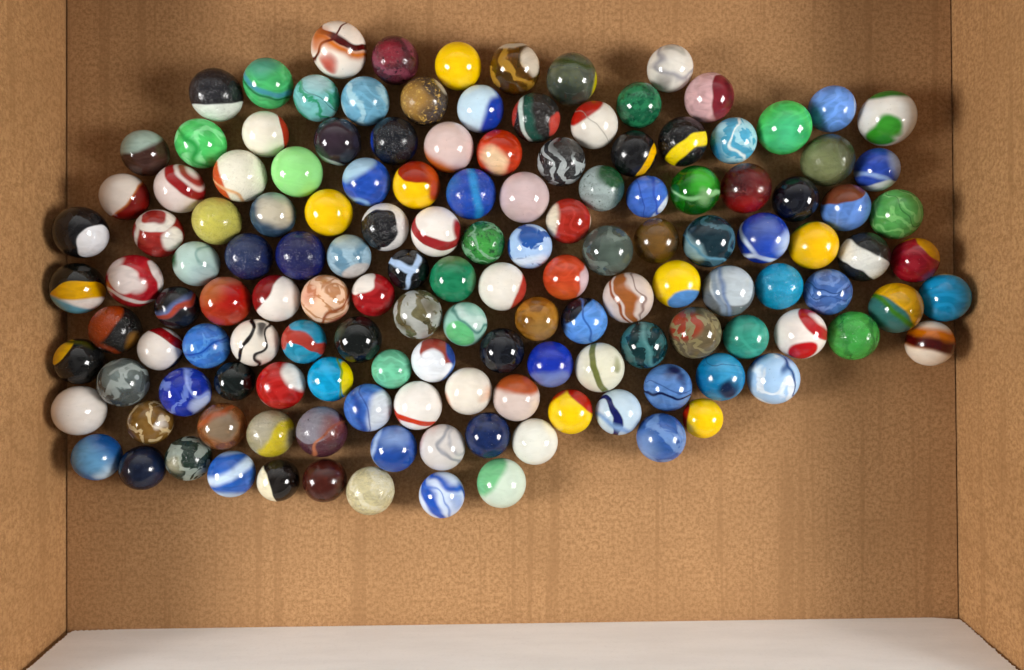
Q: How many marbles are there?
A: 142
